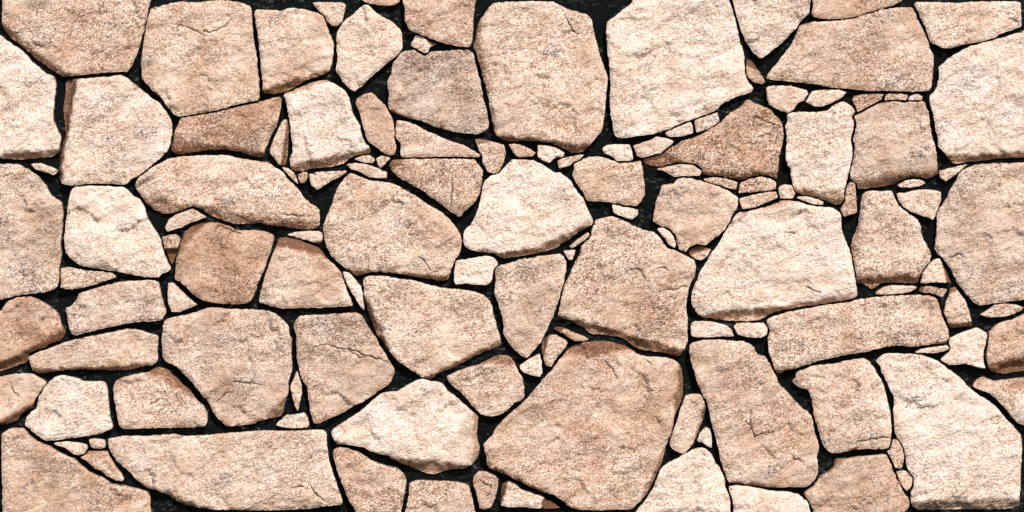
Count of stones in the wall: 132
